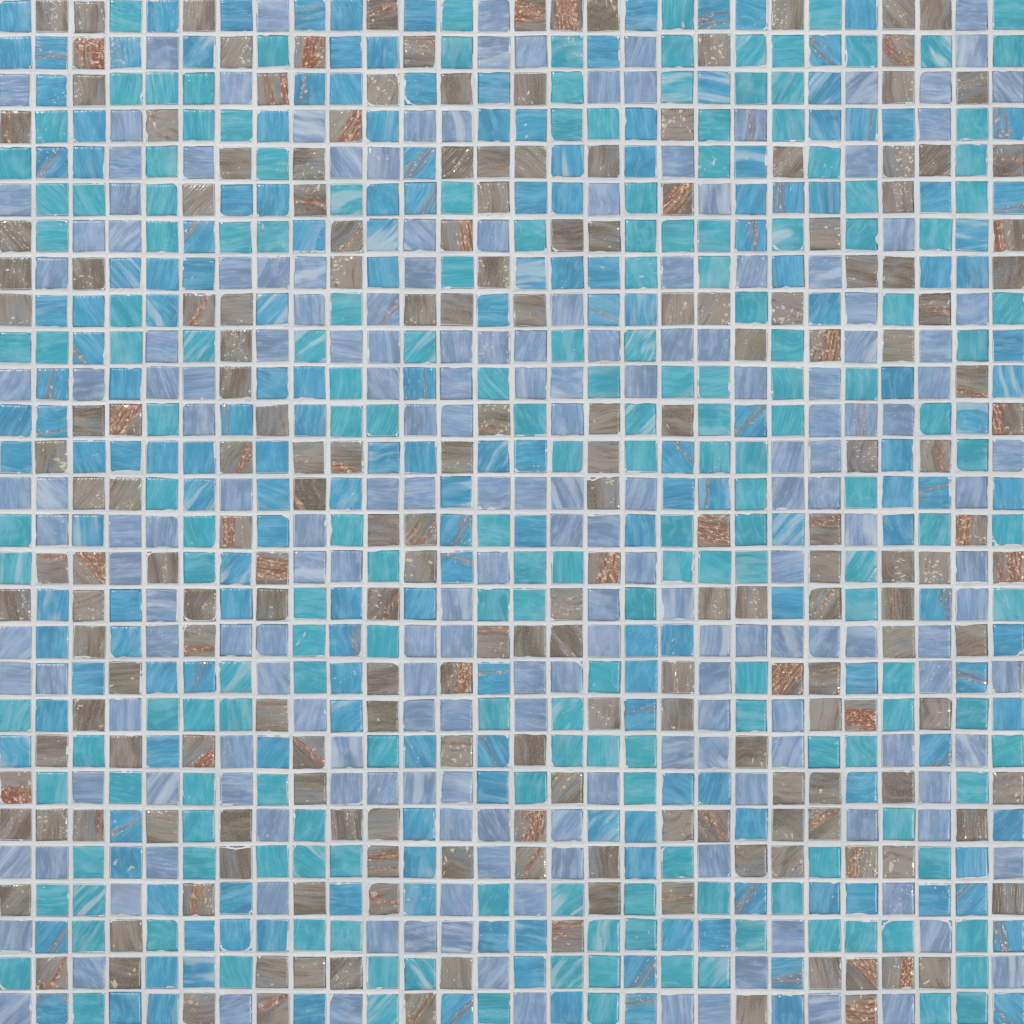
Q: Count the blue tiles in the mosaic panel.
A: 197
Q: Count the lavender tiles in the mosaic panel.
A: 196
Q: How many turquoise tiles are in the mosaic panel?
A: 193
